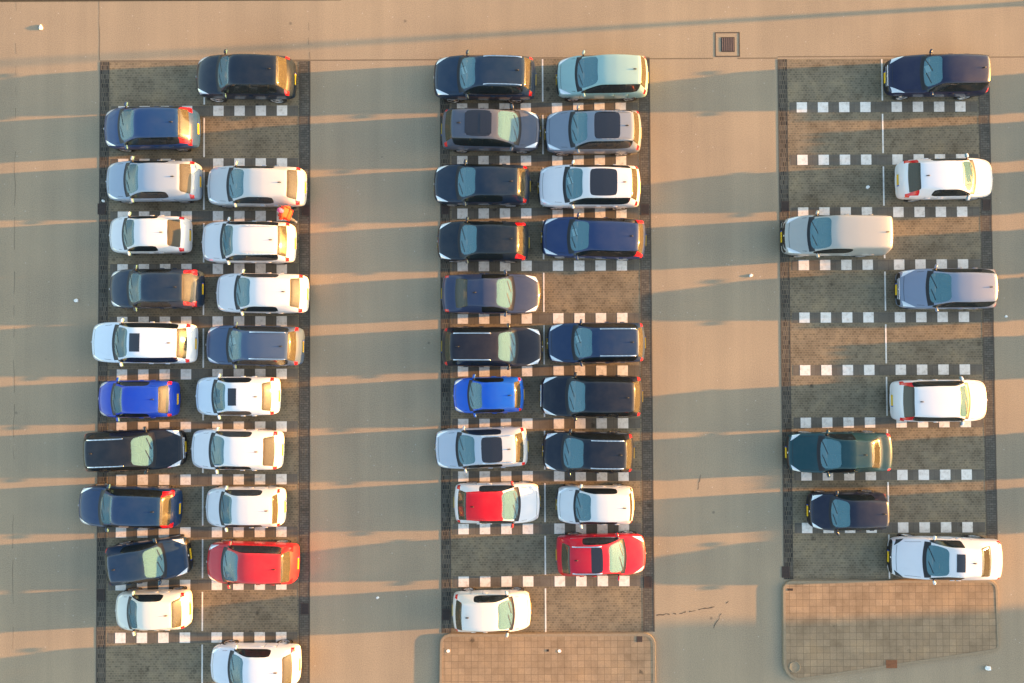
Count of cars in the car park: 47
